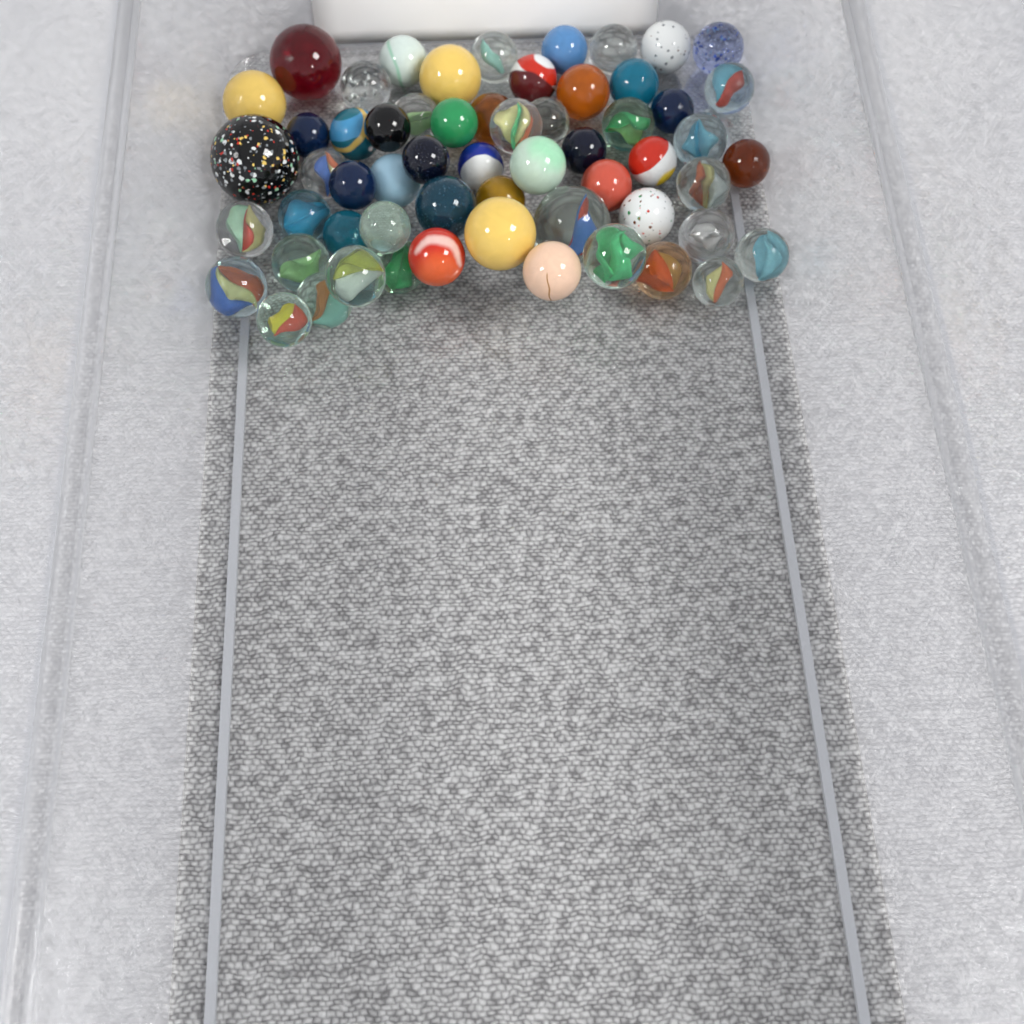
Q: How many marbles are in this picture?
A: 59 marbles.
